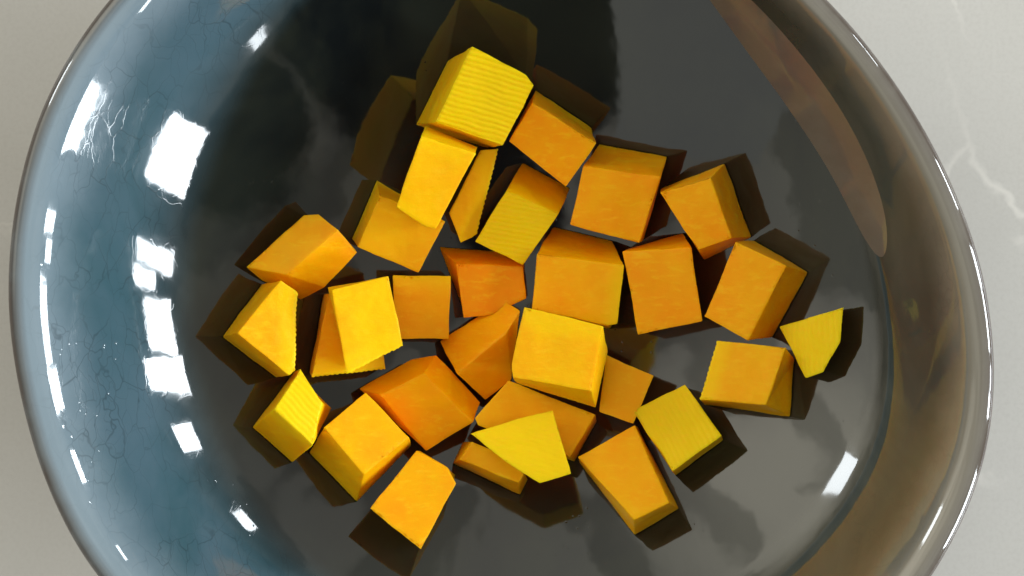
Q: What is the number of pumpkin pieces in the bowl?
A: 31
